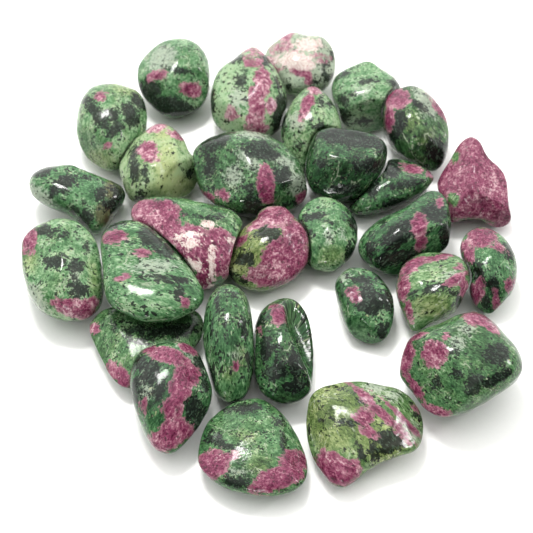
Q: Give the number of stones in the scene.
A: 29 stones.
